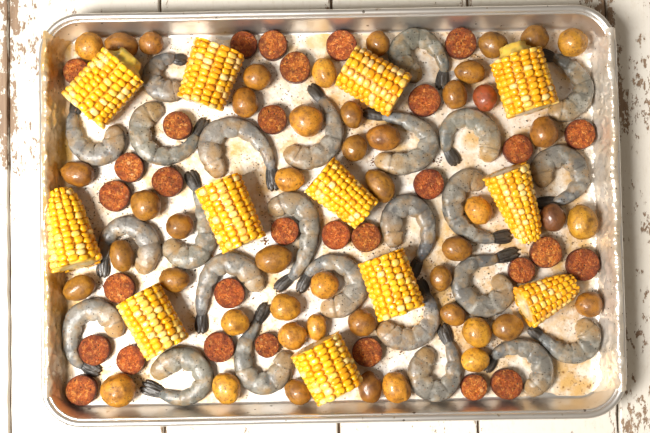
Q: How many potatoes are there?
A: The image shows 48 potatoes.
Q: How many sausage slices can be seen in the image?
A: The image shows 31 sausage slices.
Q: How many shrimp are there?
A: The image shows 25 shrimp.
